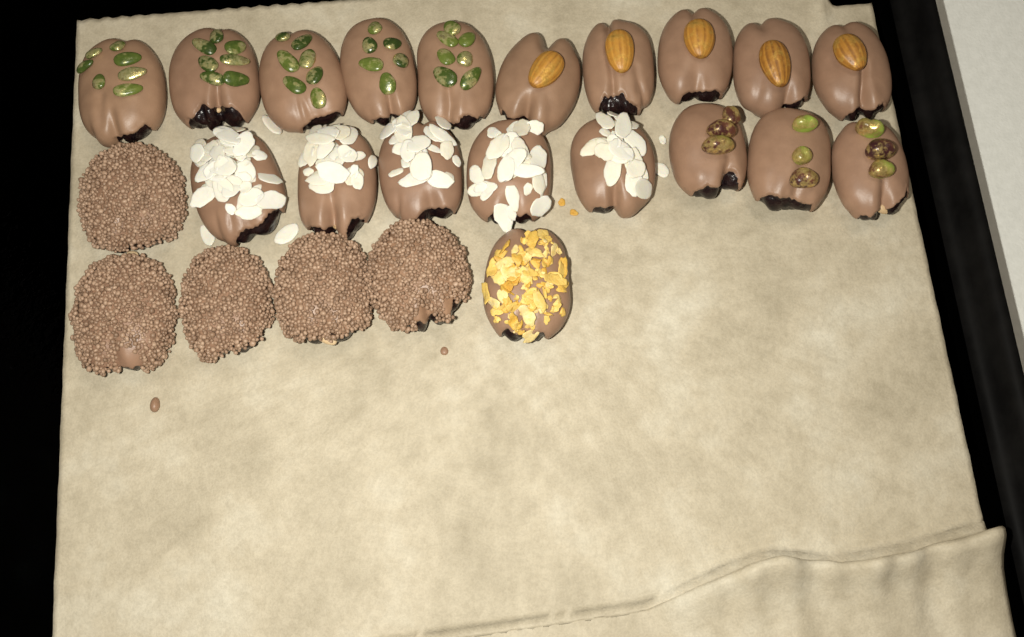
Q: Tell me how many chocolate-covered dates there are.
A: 24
